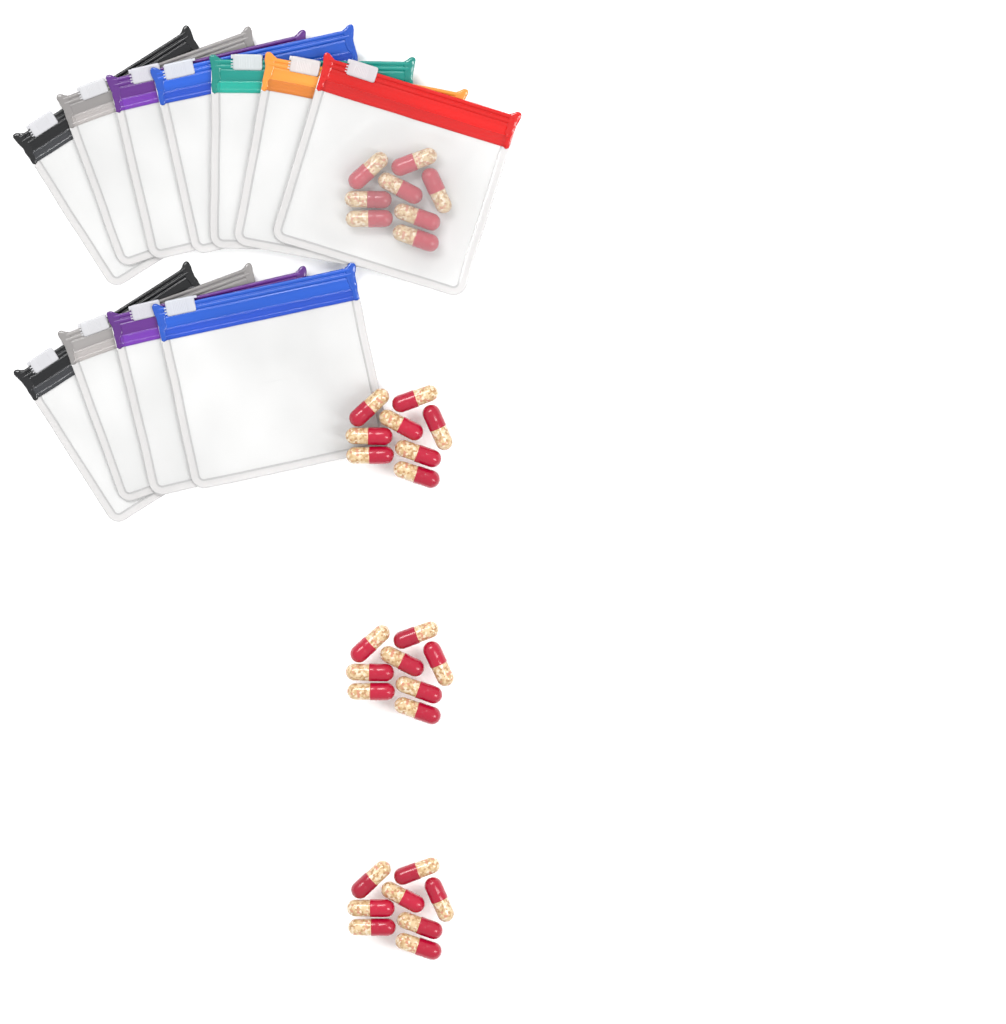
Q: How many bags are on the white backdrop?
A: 11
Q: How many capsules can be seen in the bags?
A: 32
